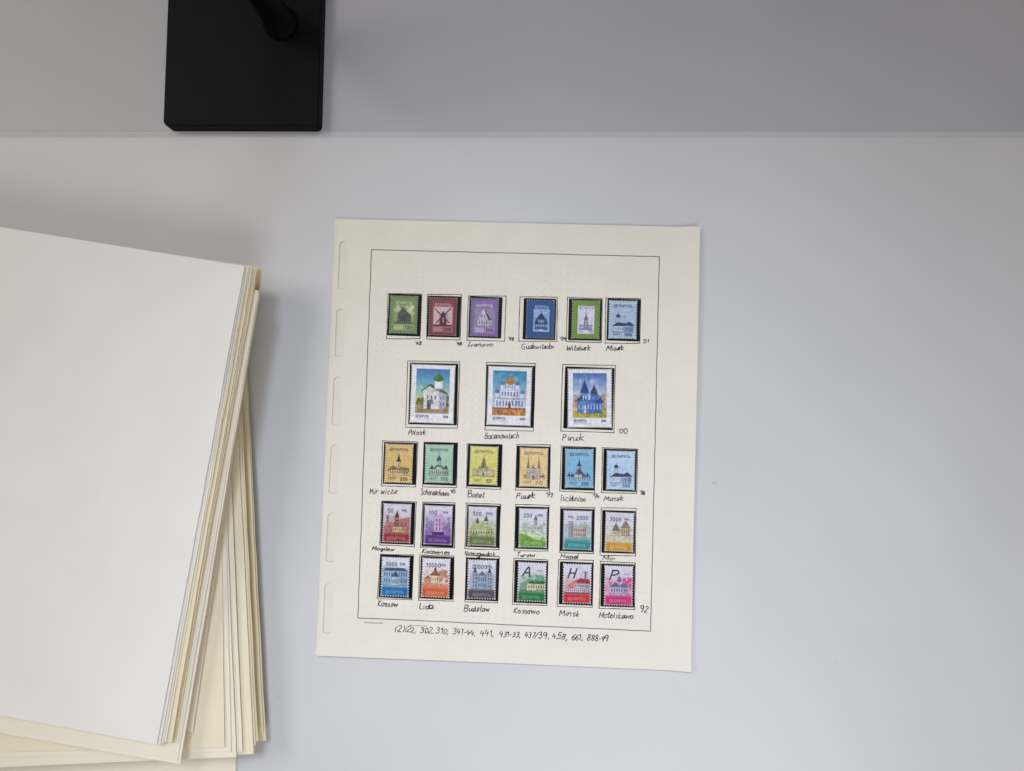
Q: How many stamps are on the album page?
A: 27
